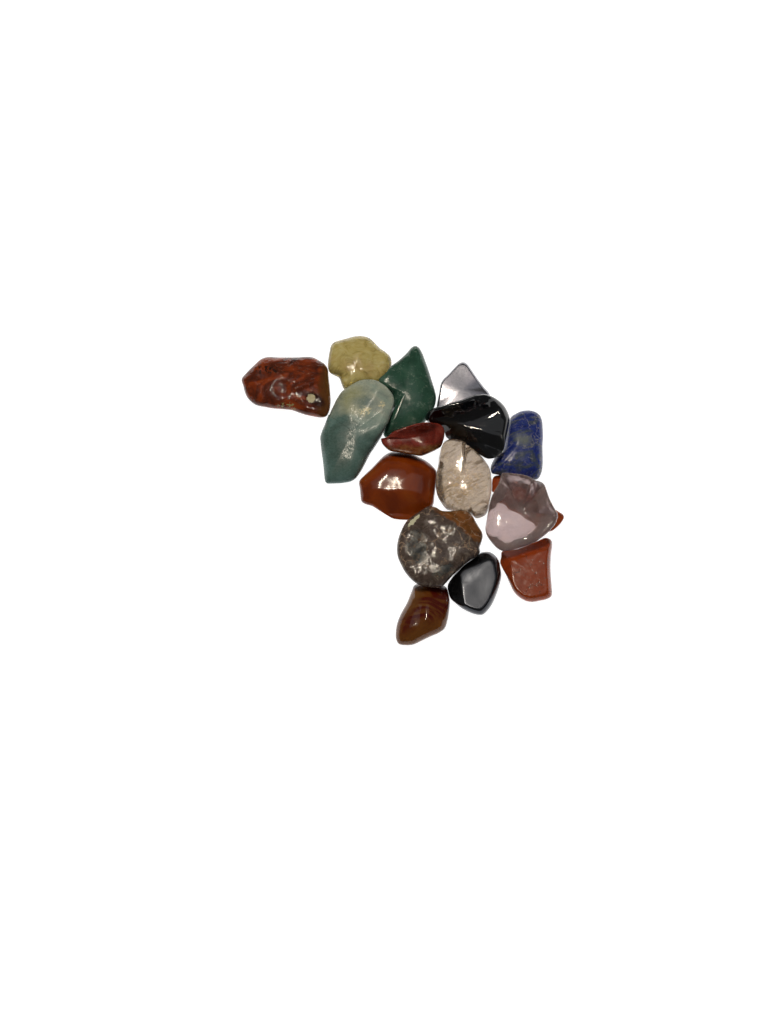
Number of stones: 16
